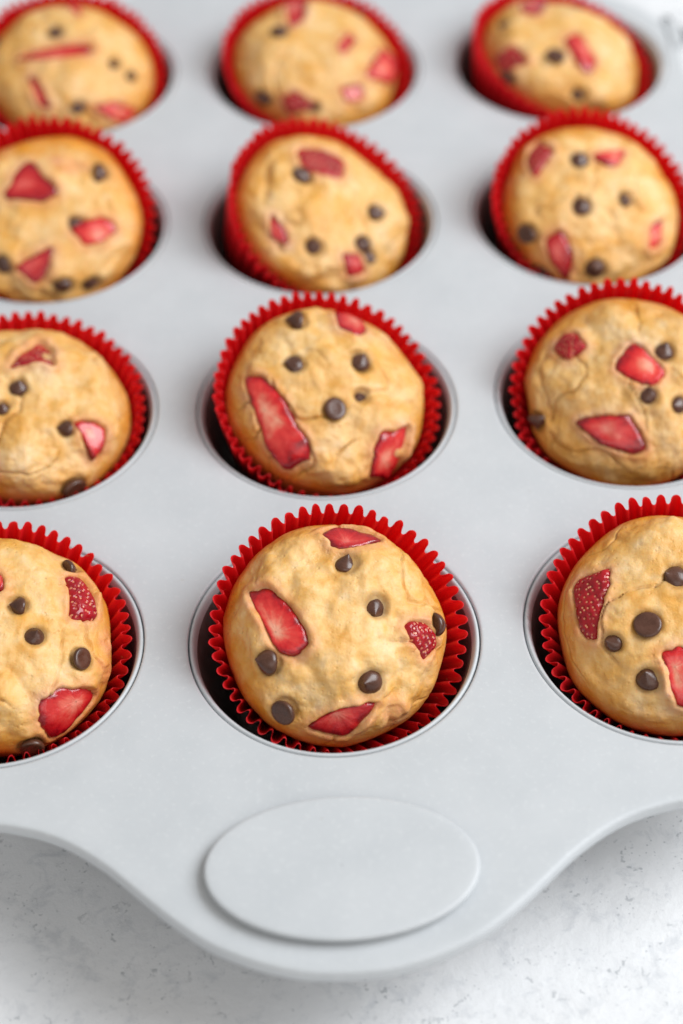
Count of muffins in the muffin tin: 12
